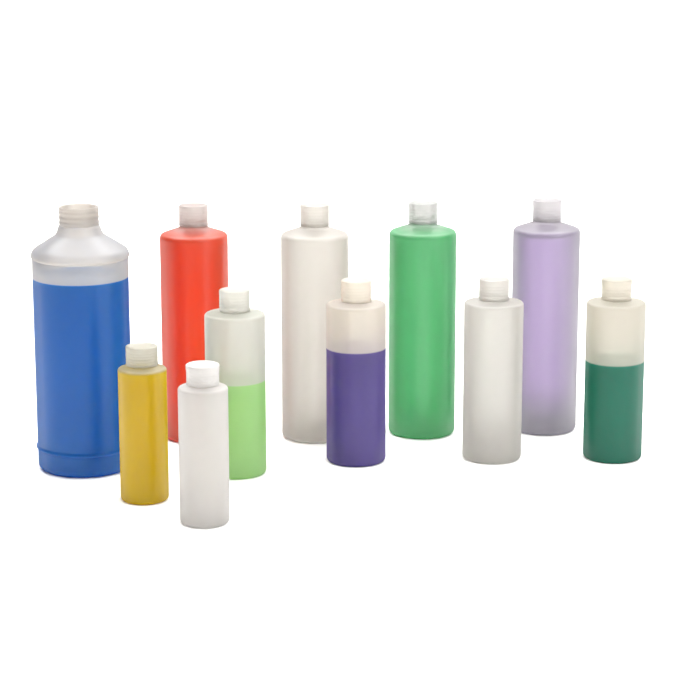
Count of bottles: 11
